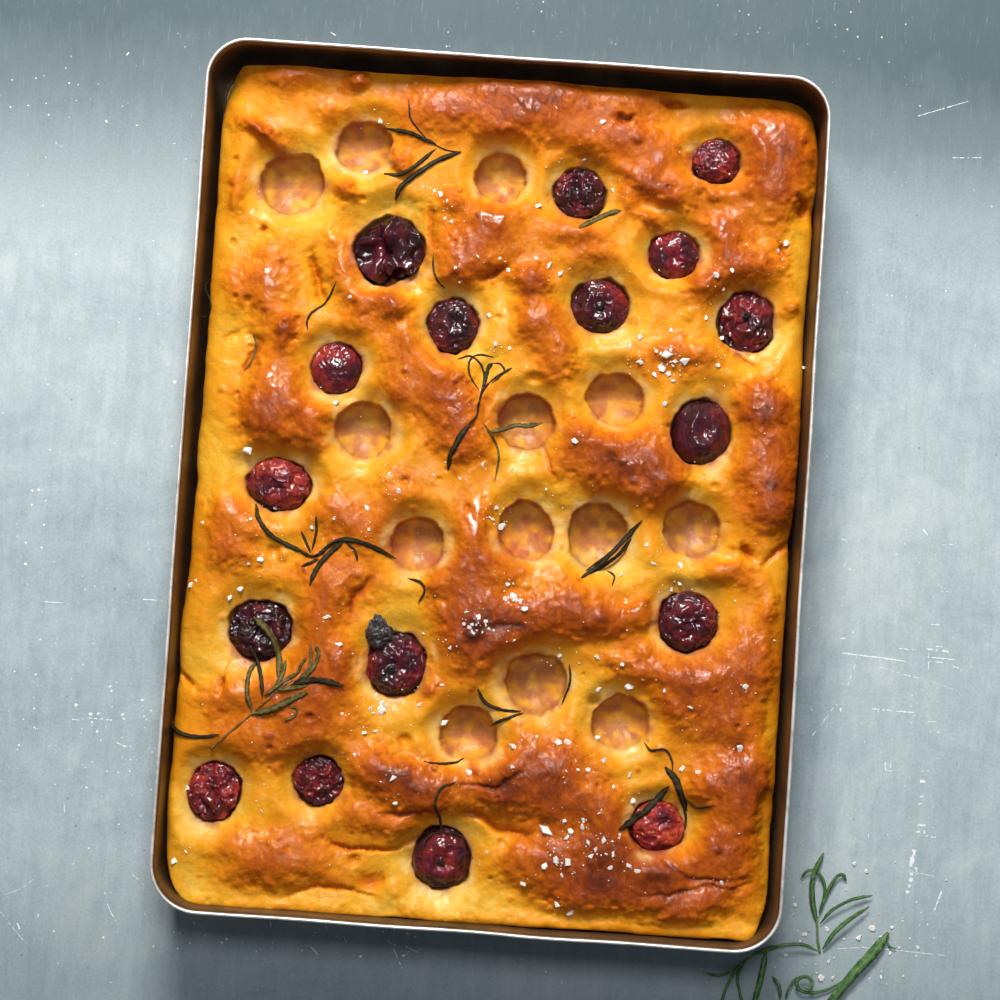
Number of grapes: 17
